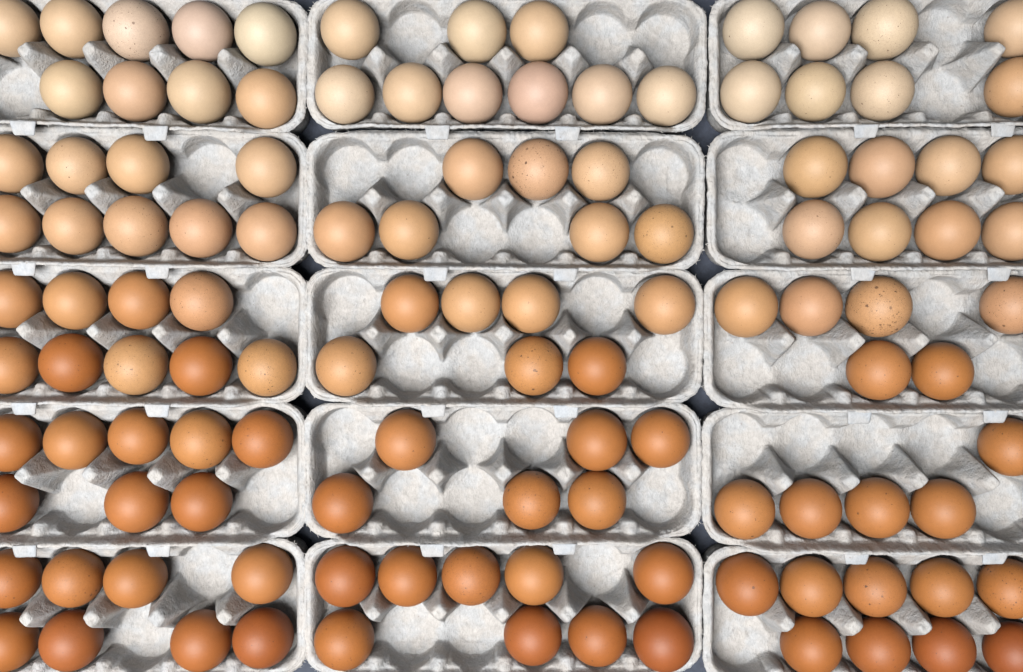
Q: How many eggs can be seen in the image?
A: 117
